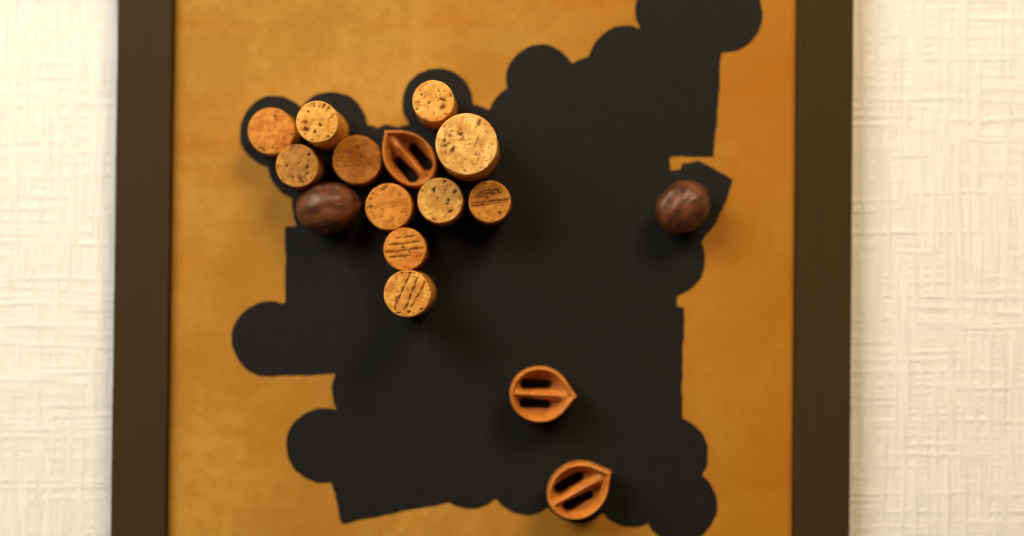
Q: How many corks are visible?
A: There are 11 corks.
